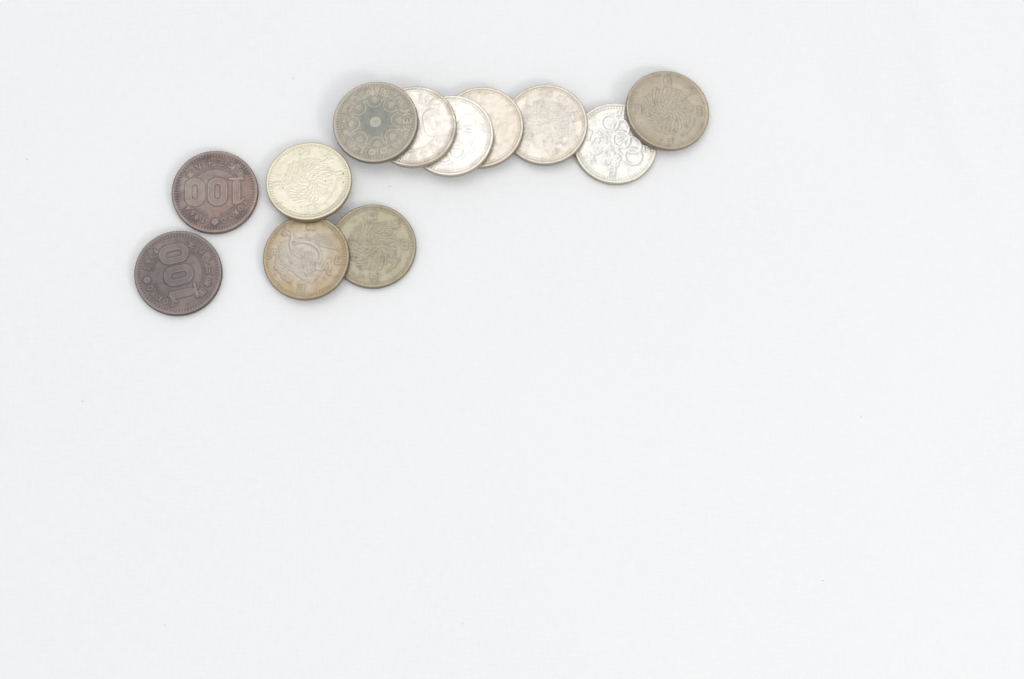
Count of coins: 12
